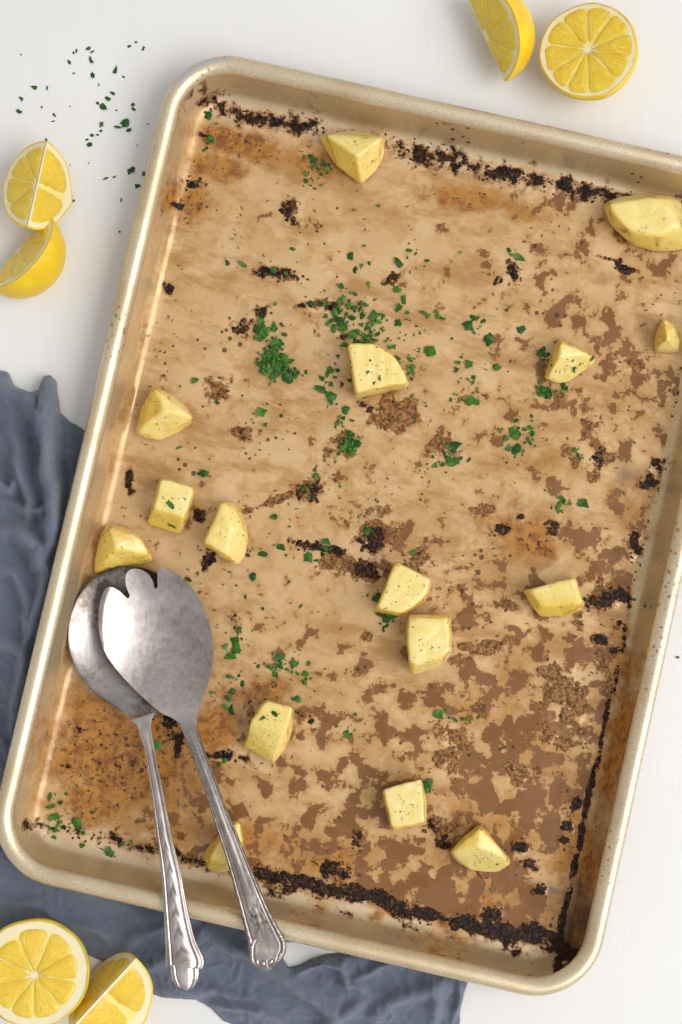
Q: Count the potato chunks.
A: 16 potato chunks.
